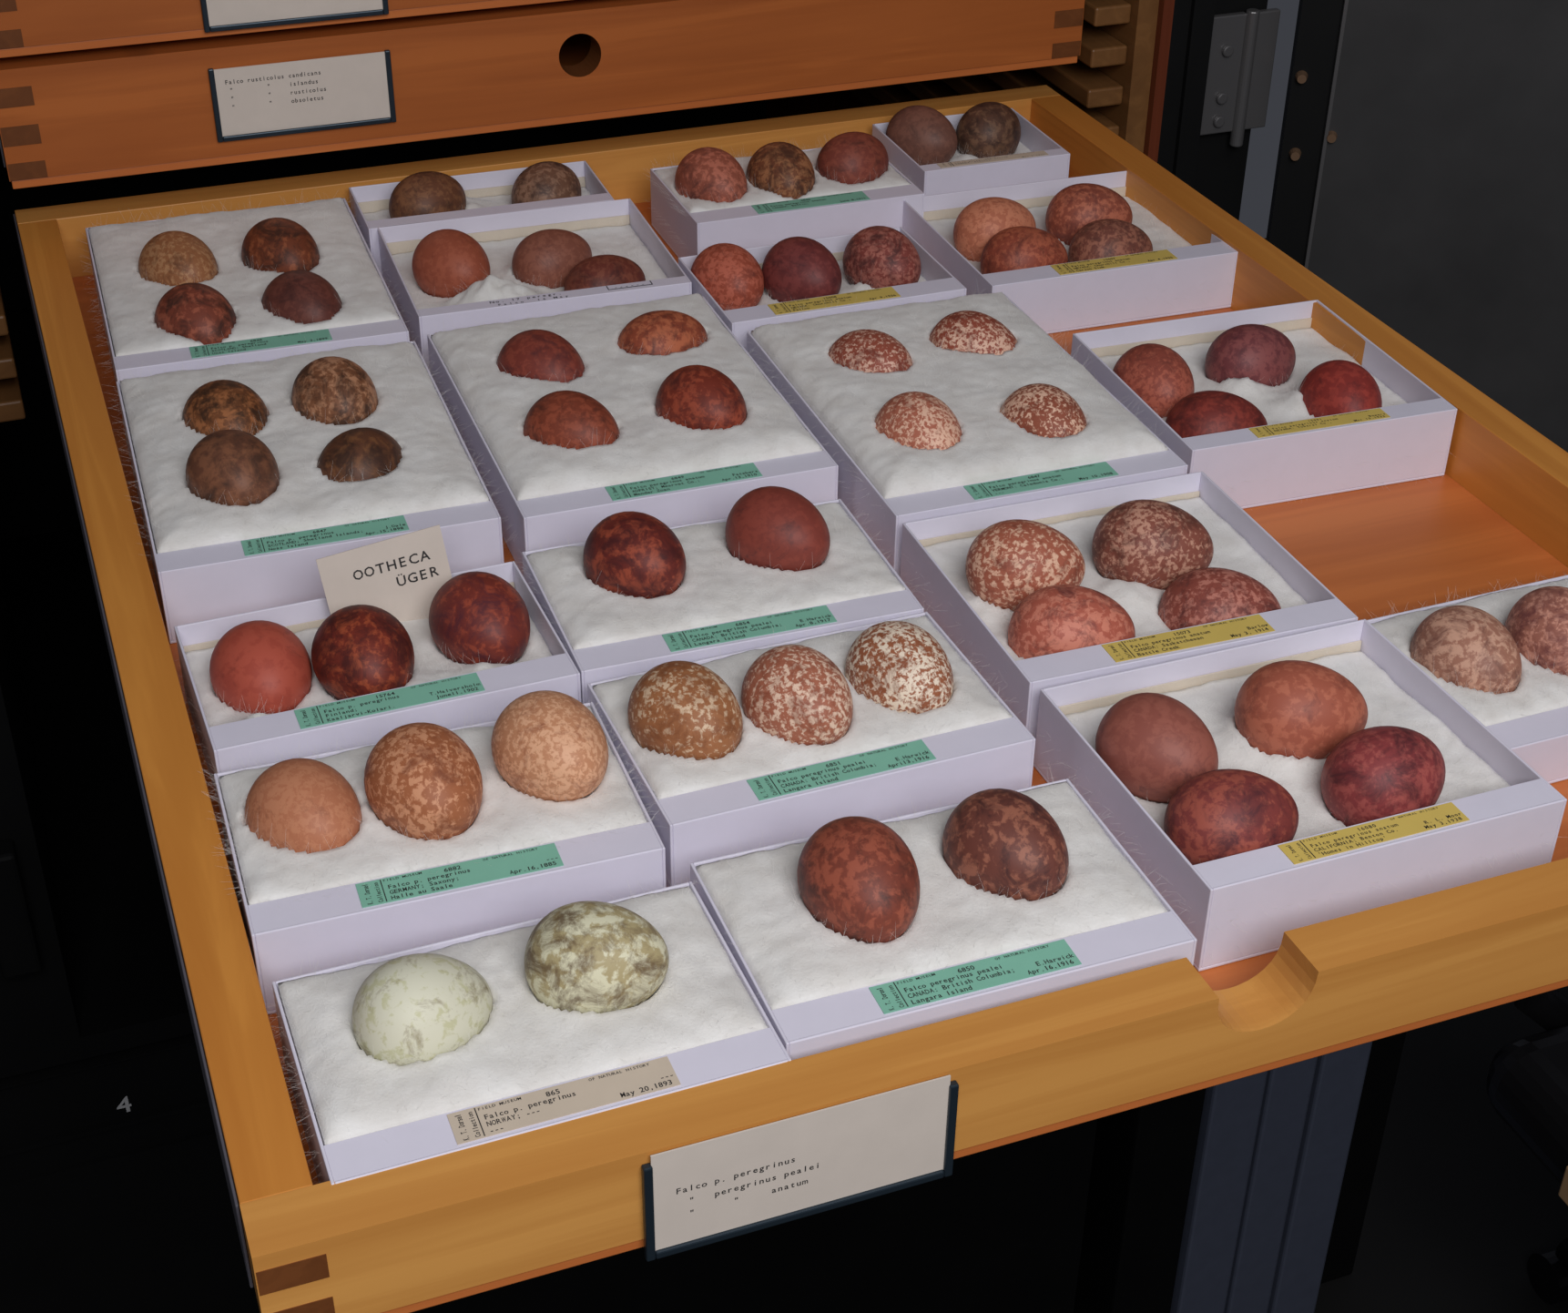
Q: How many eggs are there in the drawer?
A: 62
